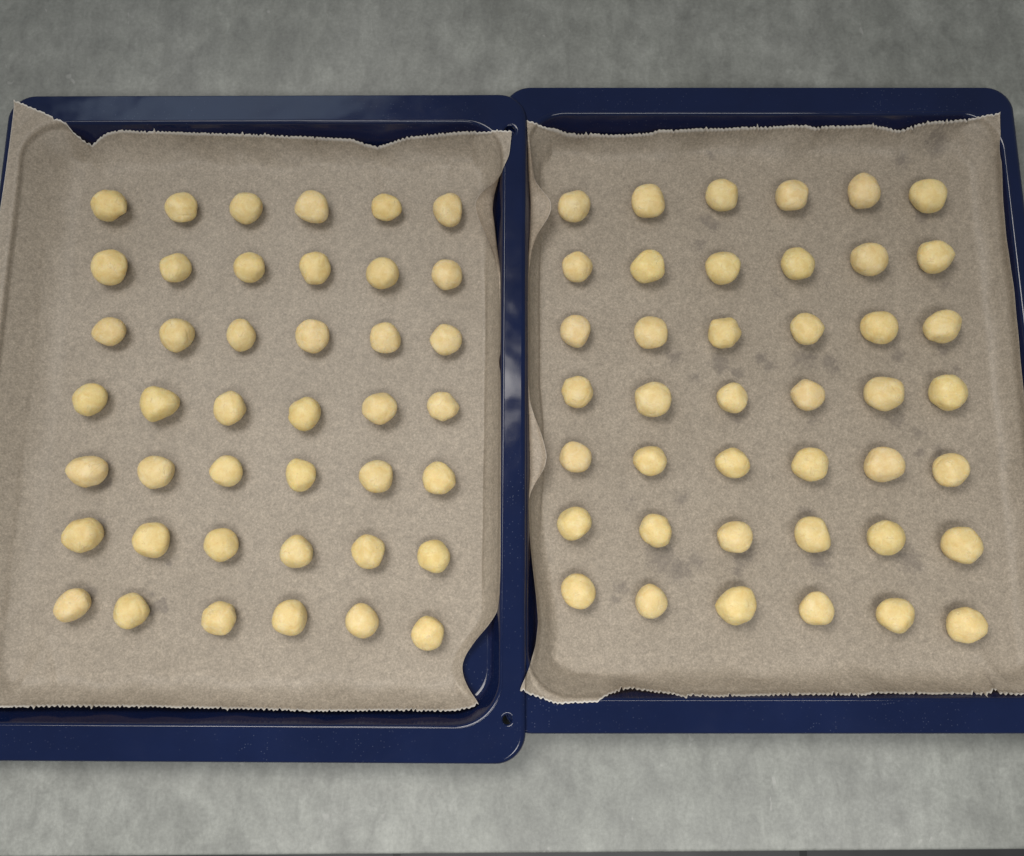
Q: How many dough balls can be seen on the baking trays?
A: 84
